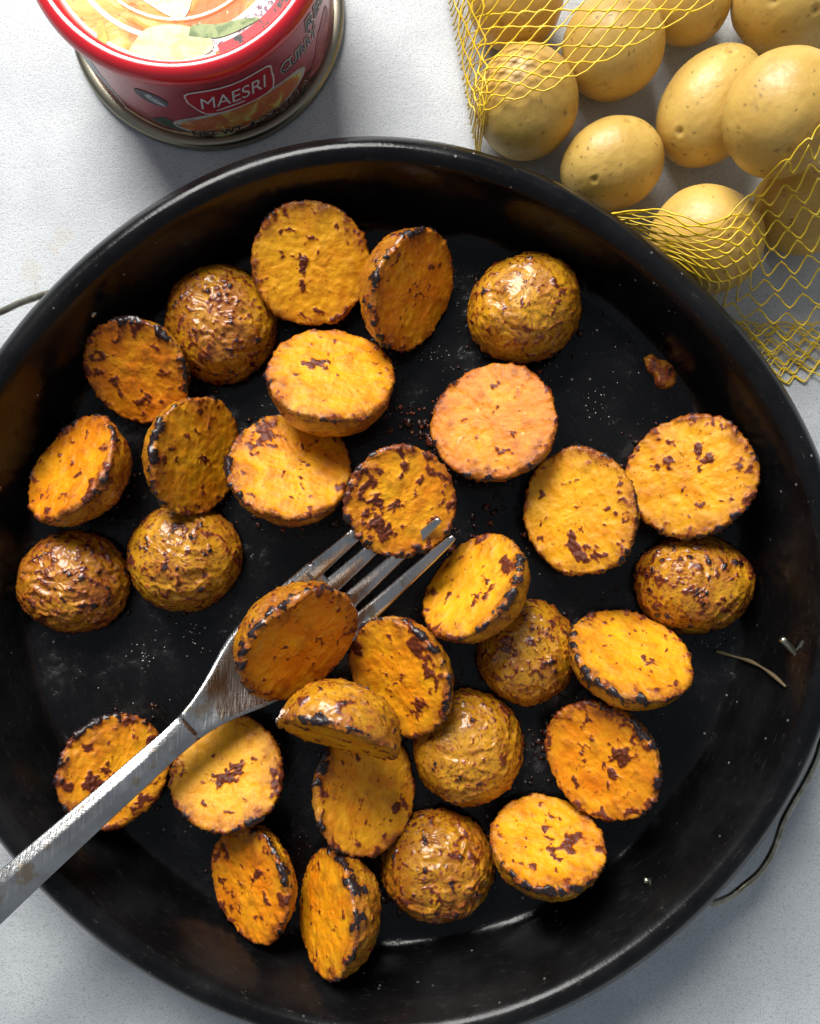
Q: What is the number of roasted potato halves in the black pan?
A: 31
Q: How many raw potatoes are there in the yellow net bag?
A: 10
